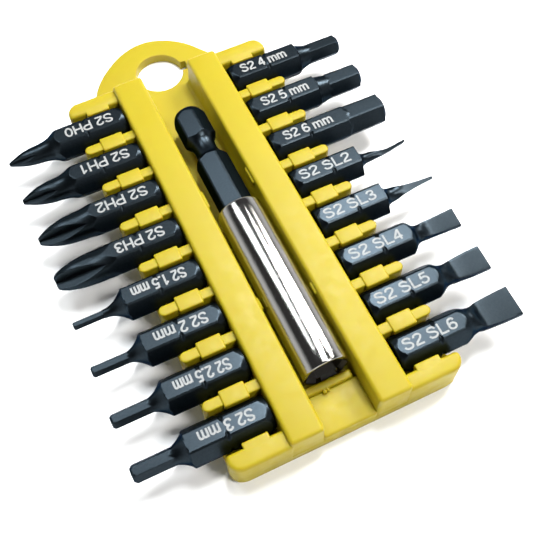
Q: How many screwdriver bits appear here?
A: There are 16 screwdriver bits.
